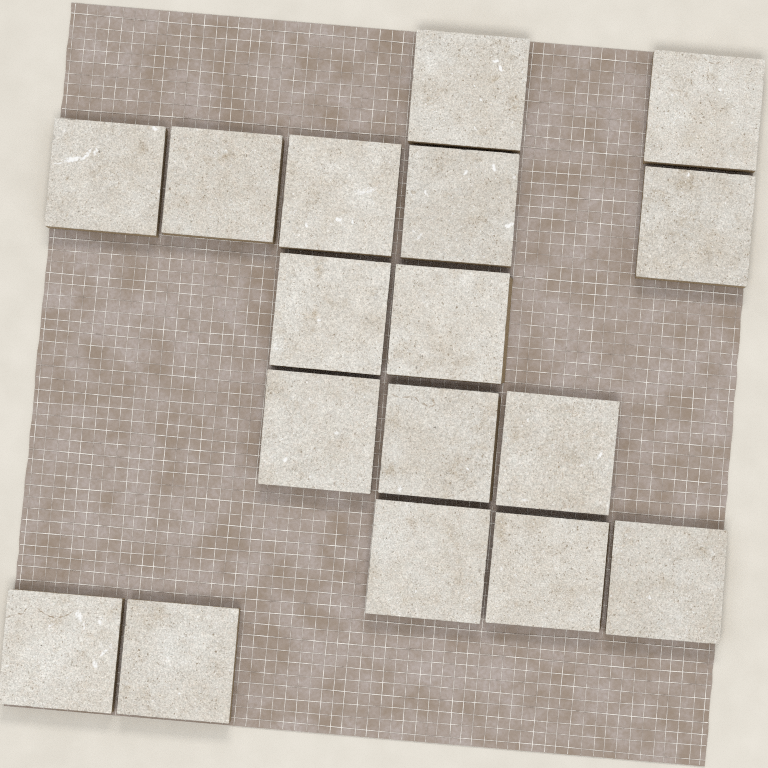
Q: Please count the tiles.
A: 17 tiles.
